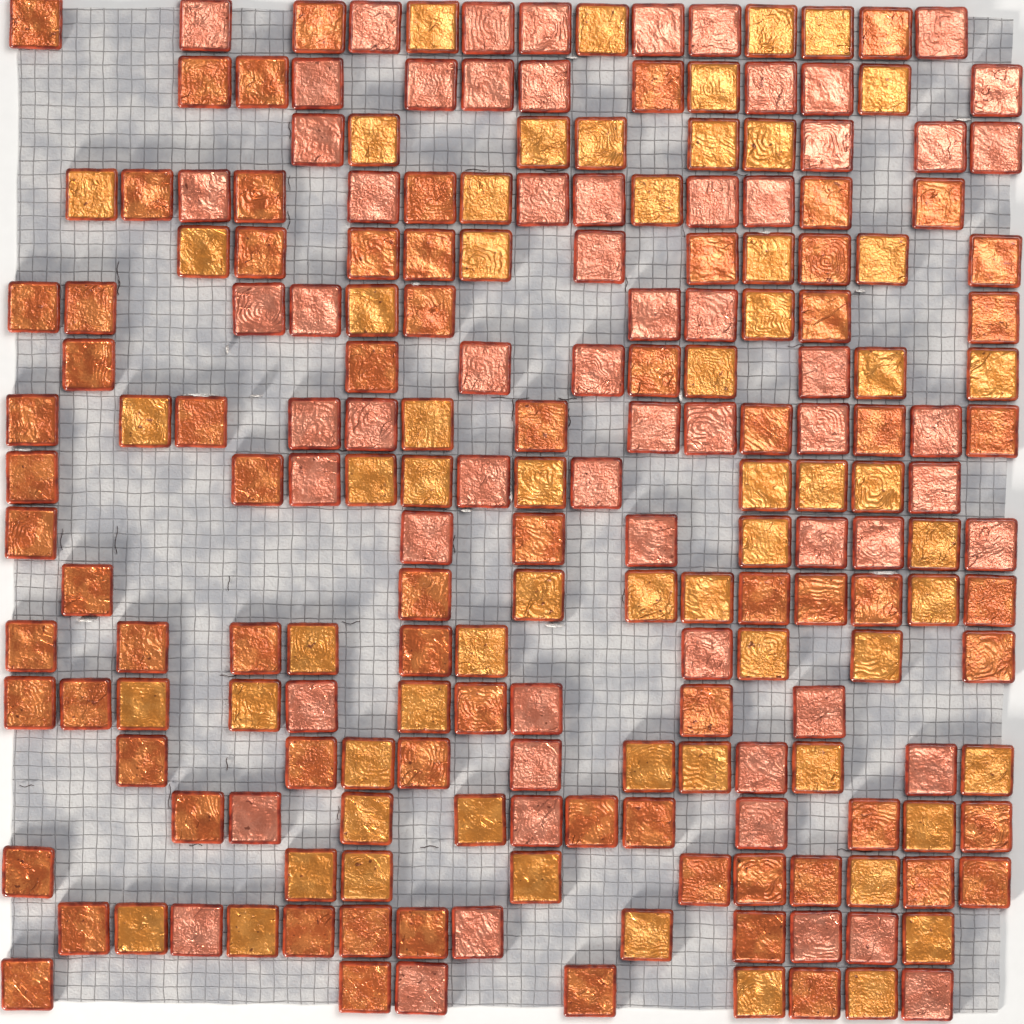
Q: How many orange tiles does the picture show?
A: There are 73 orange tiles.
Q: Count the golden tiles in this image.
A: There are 62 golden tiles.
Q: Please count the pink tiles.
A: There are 63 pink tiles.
